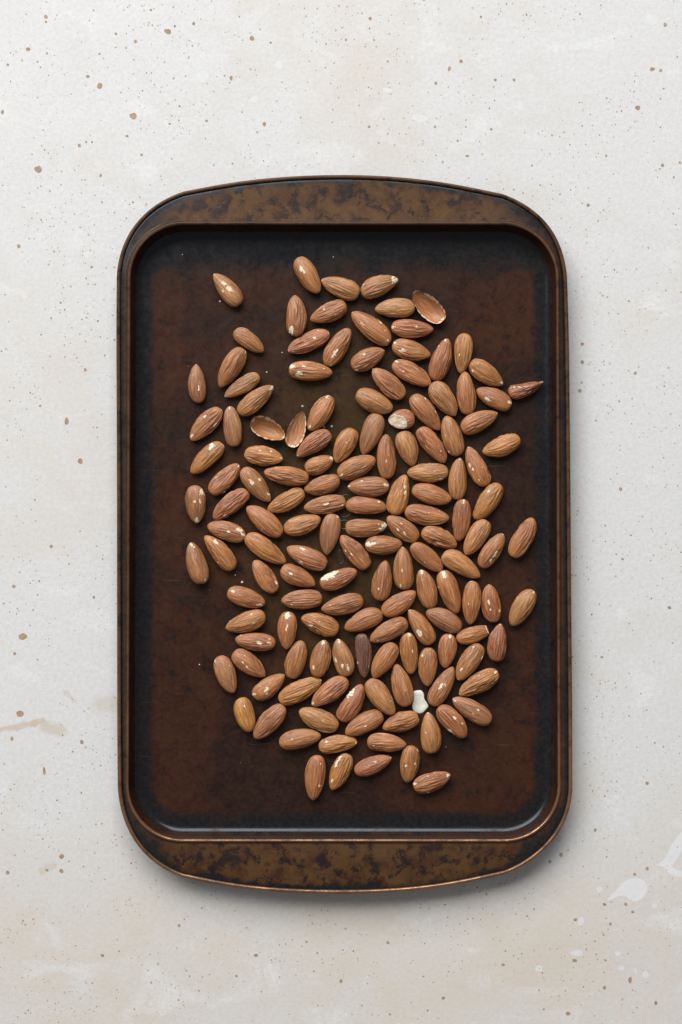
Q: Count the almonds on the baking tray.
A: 145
